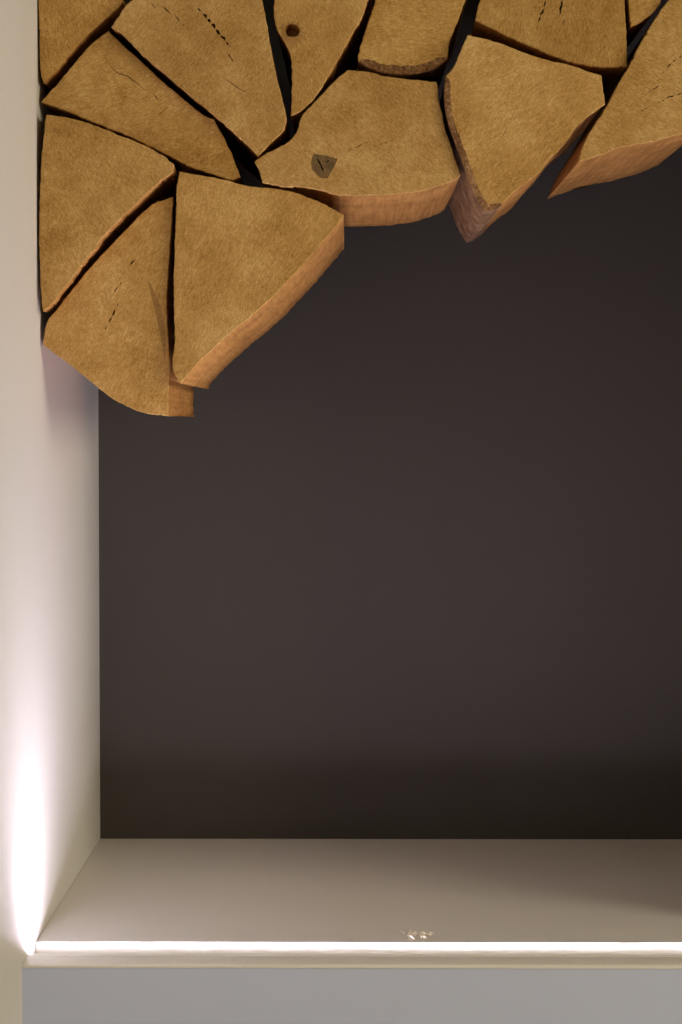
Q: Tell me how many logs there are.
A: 13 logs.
